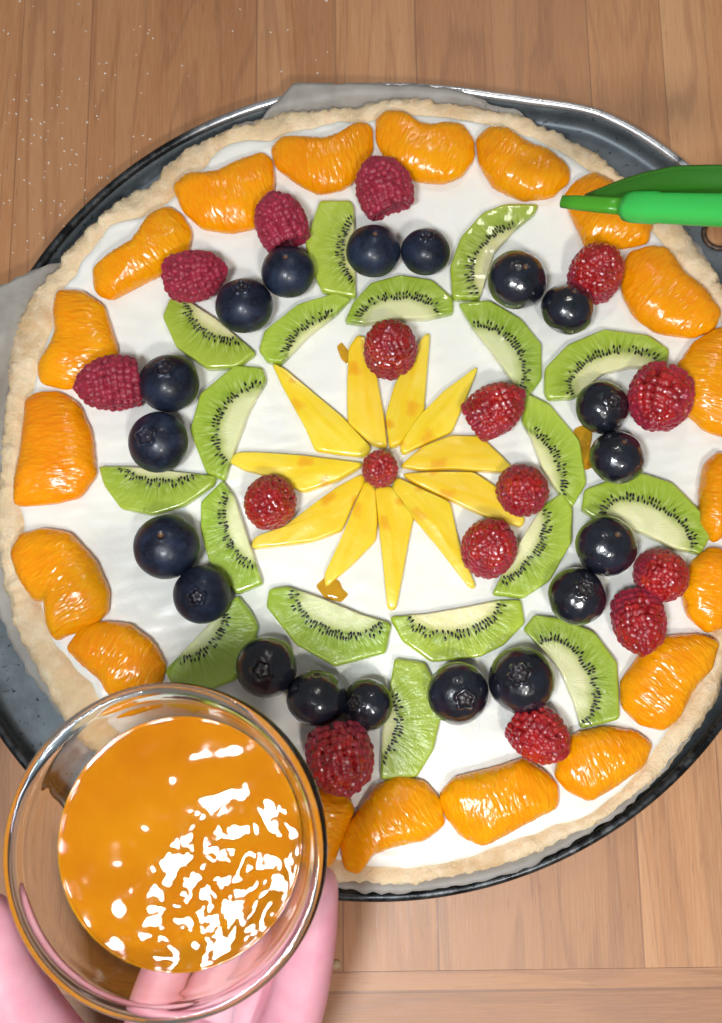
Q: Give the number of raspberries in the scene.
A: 16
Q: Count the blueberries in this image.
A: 19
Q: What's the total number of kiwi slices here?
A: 18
